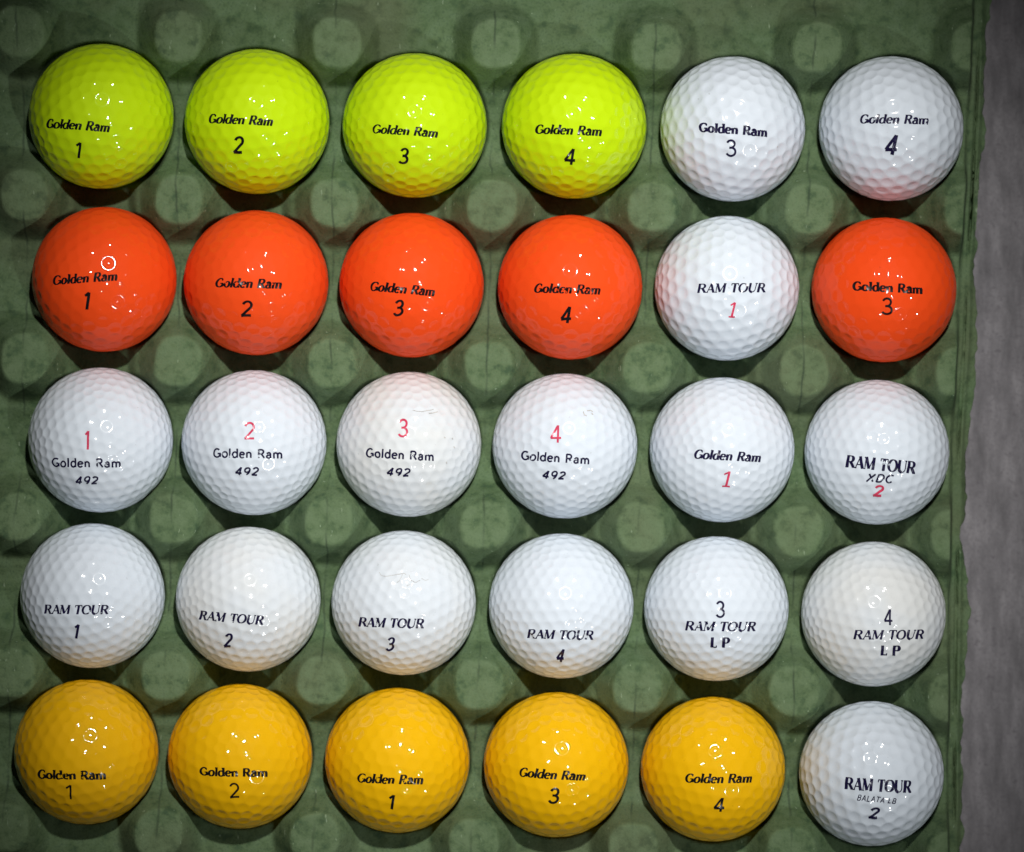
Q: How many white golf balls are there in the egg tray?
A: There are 16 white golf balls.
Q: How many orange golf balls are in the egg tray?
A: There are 5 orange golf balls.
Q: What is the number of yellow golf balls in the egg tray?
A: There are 5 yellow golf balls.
